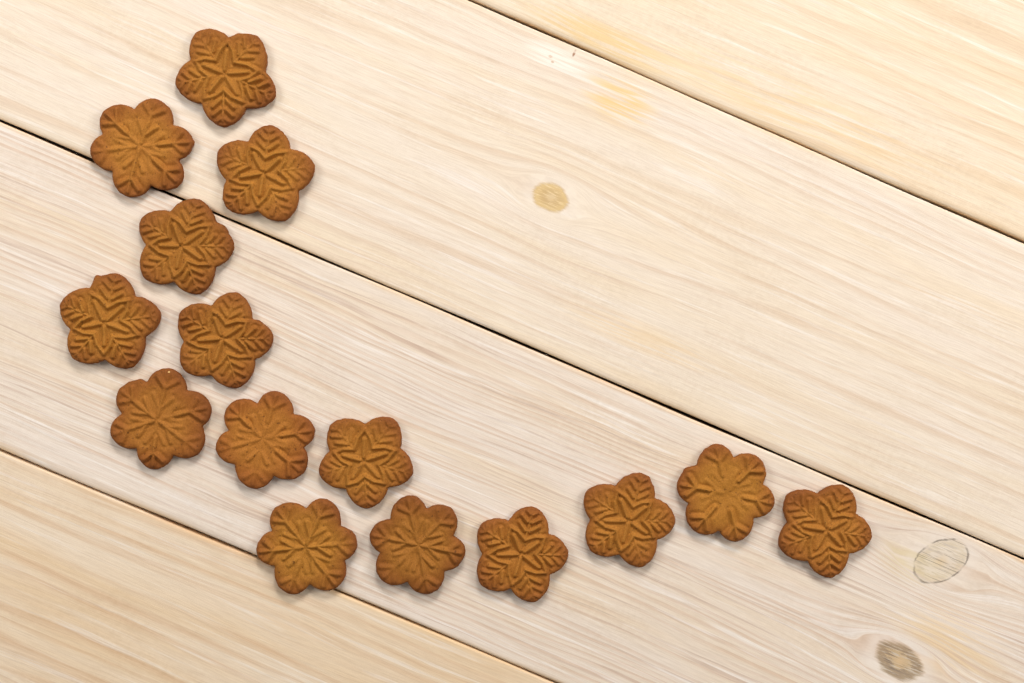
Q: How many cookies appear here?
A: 15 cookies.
